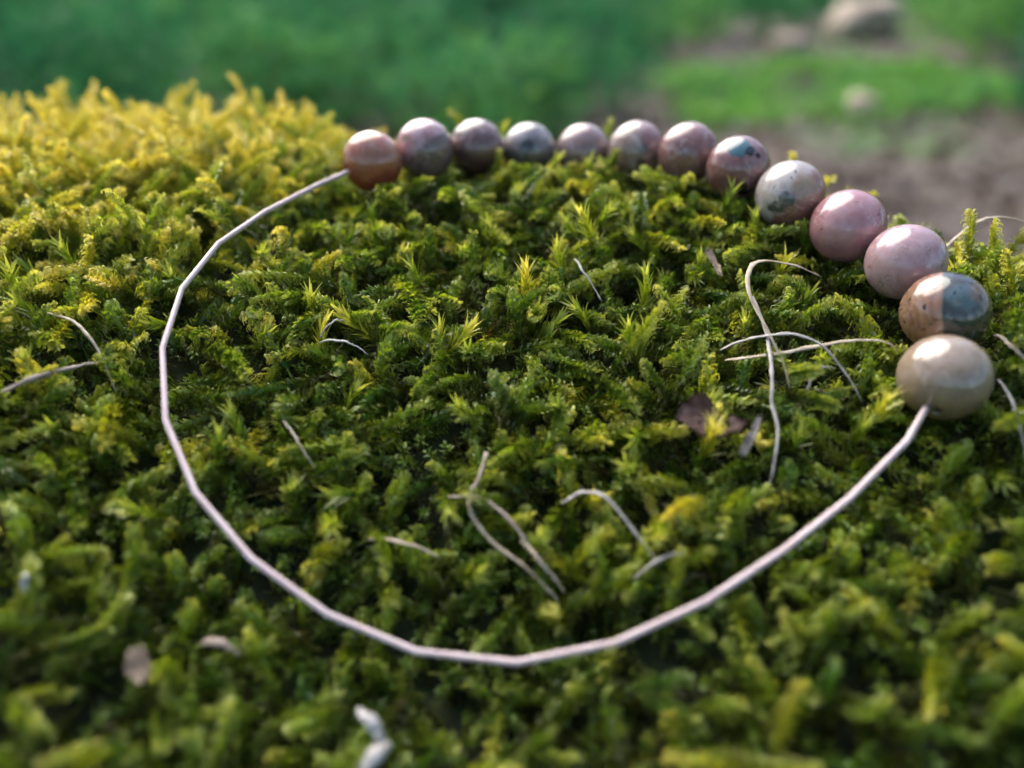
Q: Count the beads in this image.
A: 13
